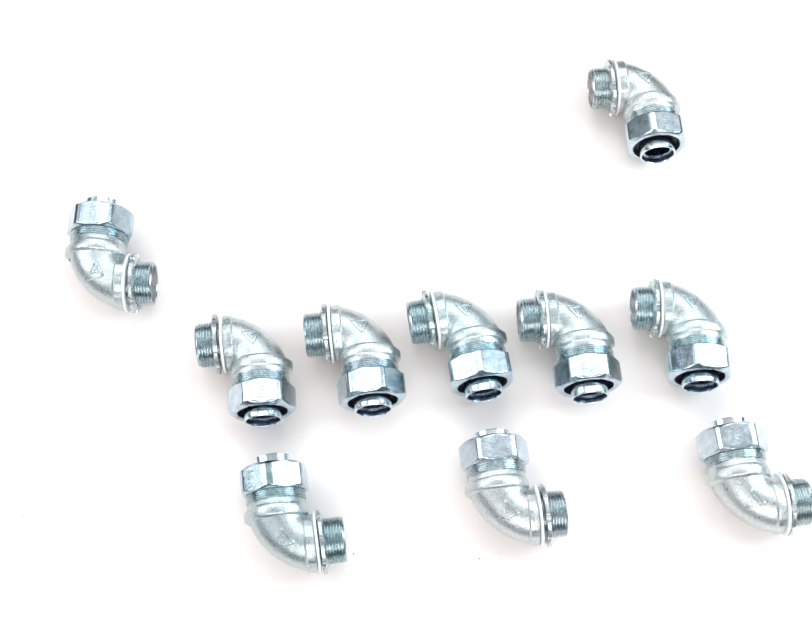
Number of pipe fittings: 10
